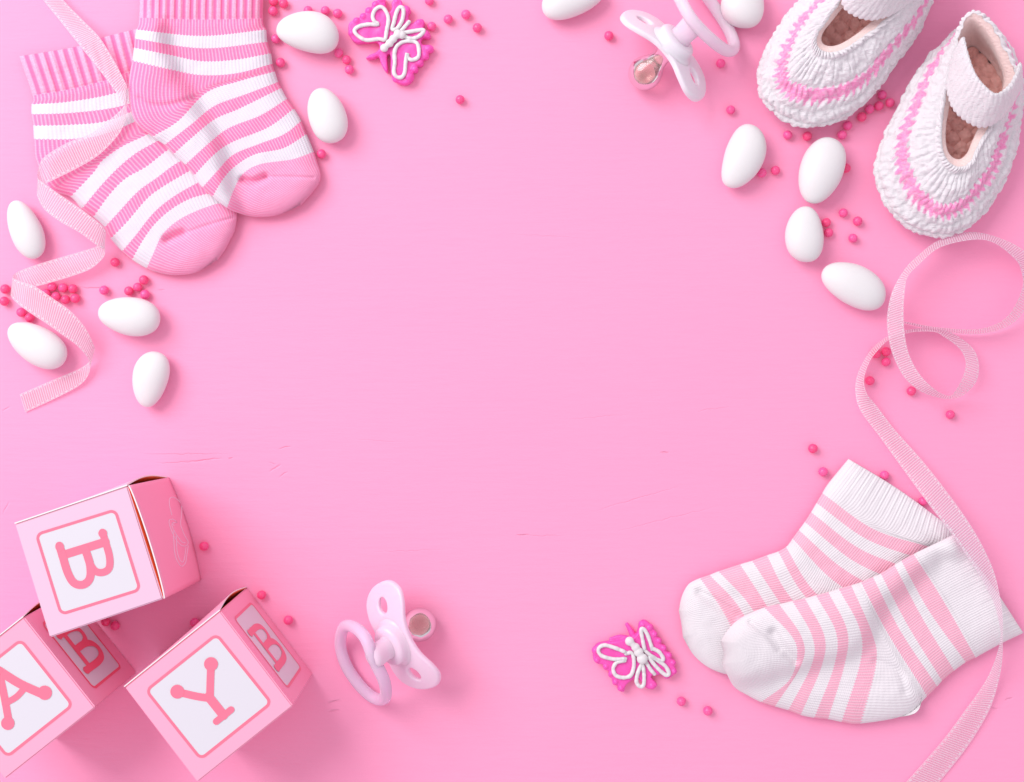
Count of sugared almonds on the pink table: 12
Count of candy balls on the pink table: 73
